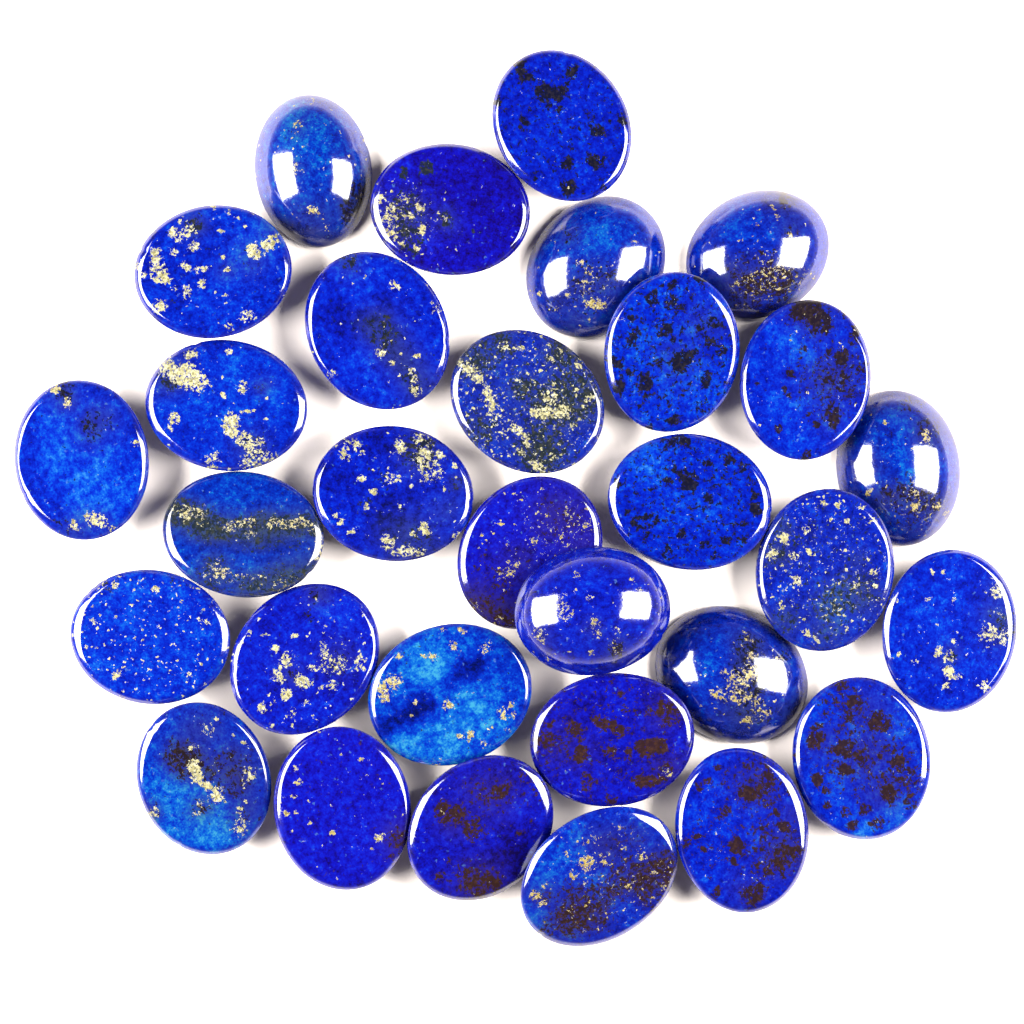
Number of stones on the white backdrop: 31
